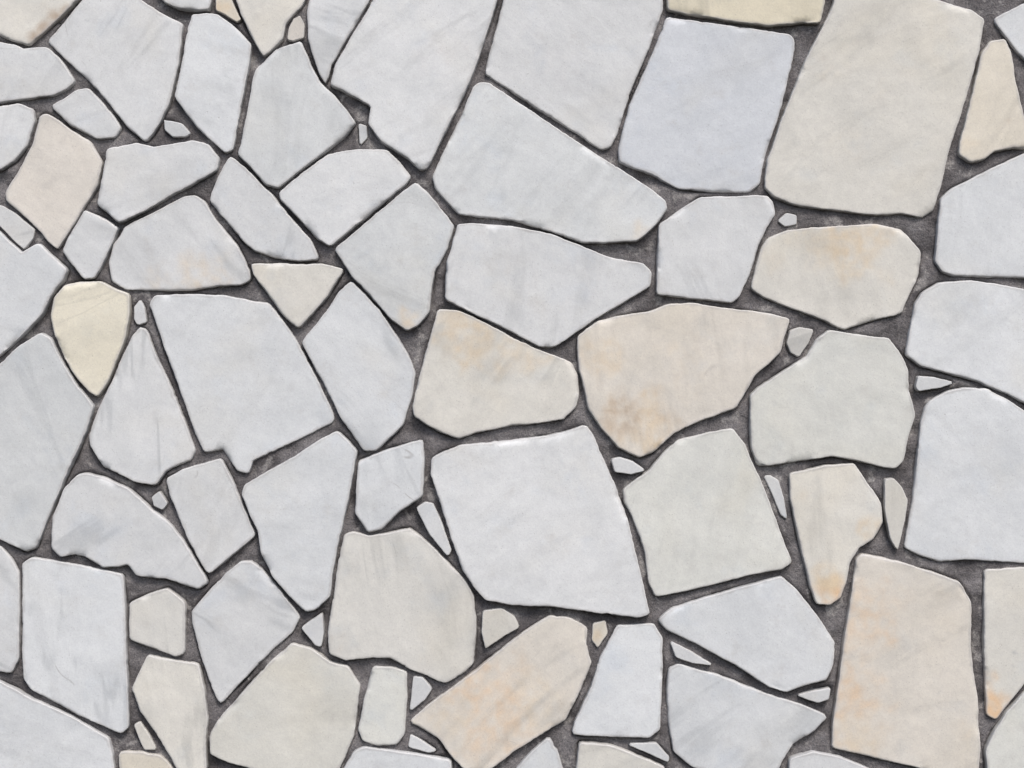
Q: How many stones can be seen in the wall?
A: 92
